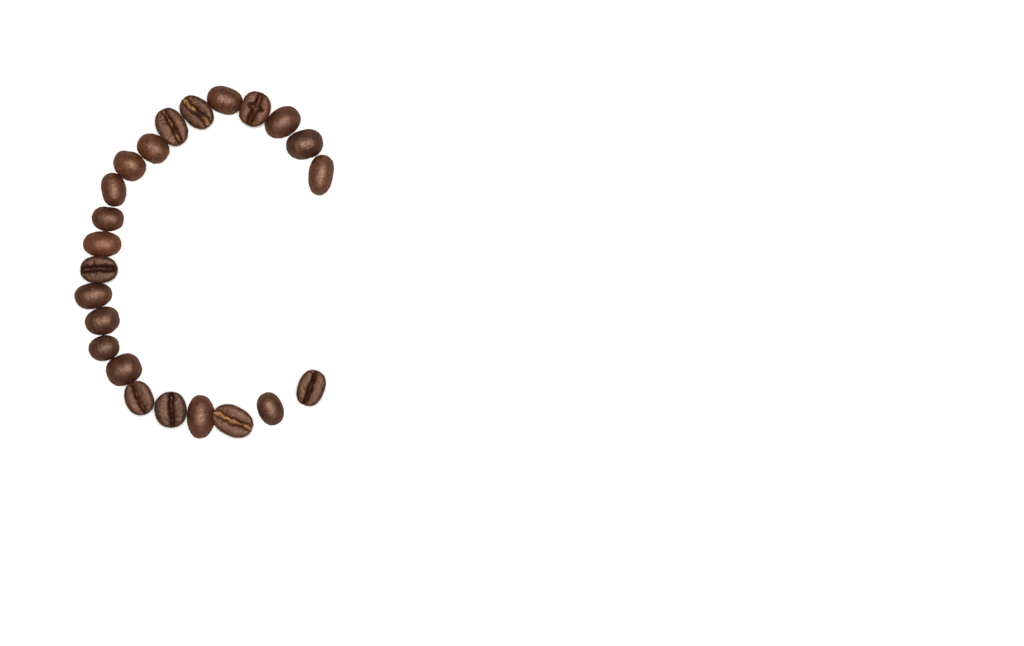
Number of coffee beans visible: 23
